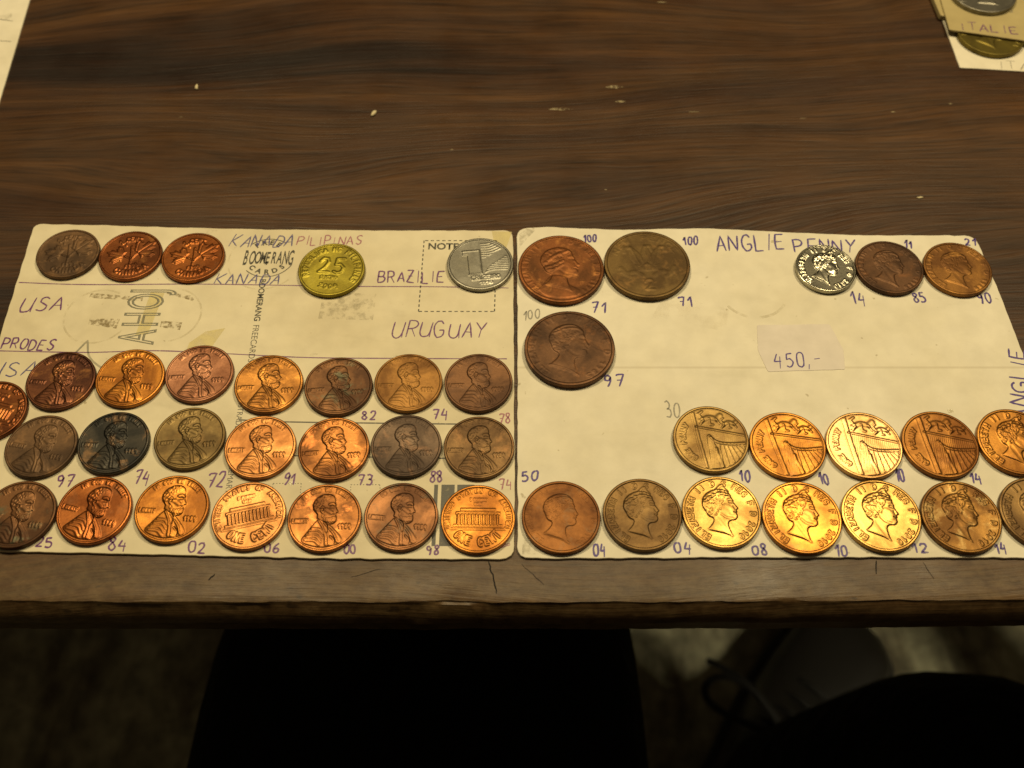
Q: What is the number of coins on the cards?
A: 47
